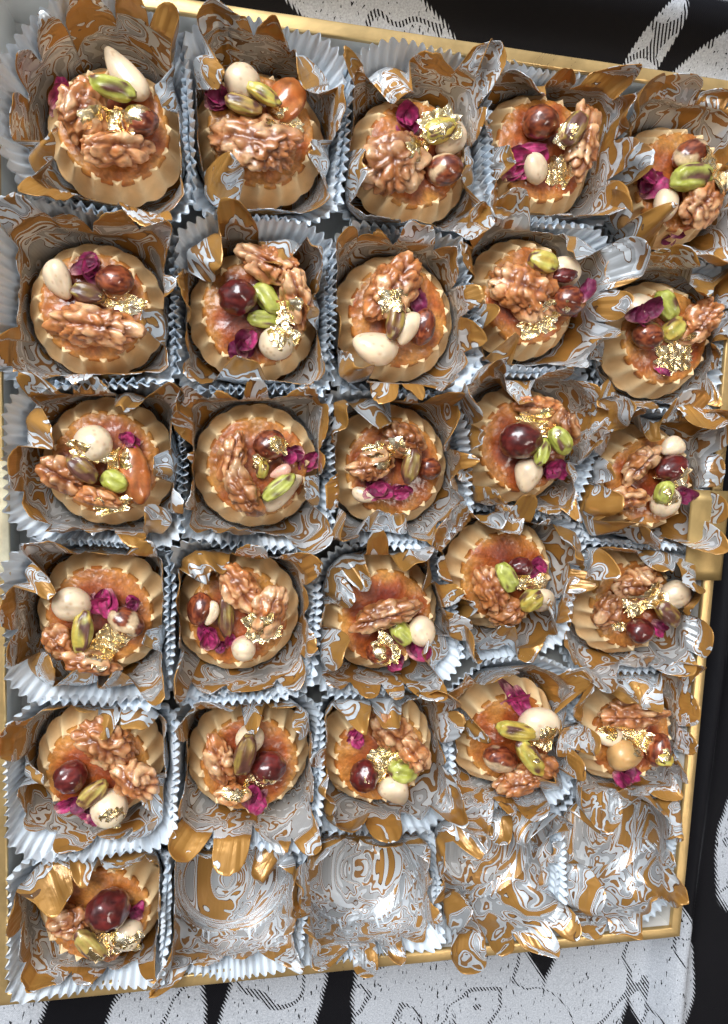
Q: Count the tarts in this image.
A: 26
